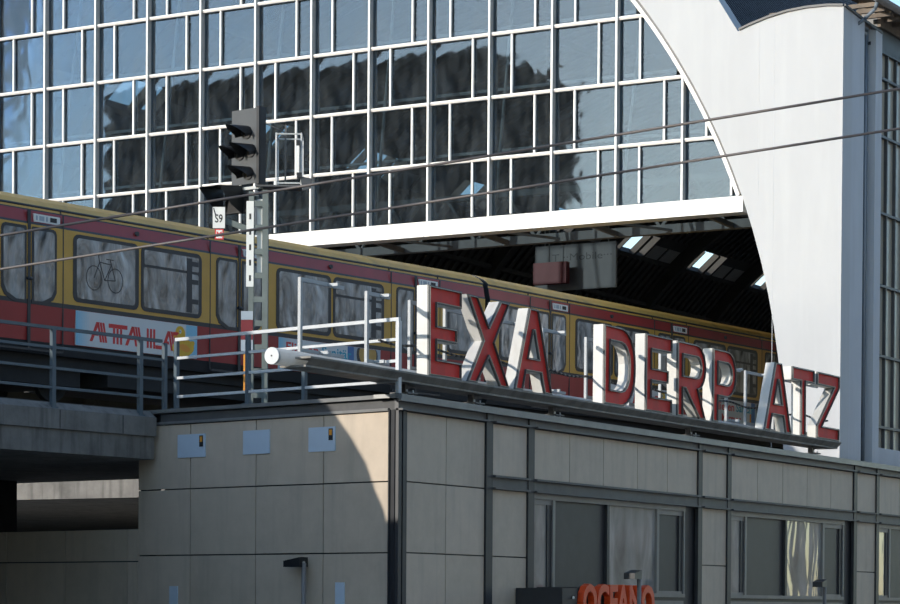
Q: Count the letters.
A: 10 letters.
